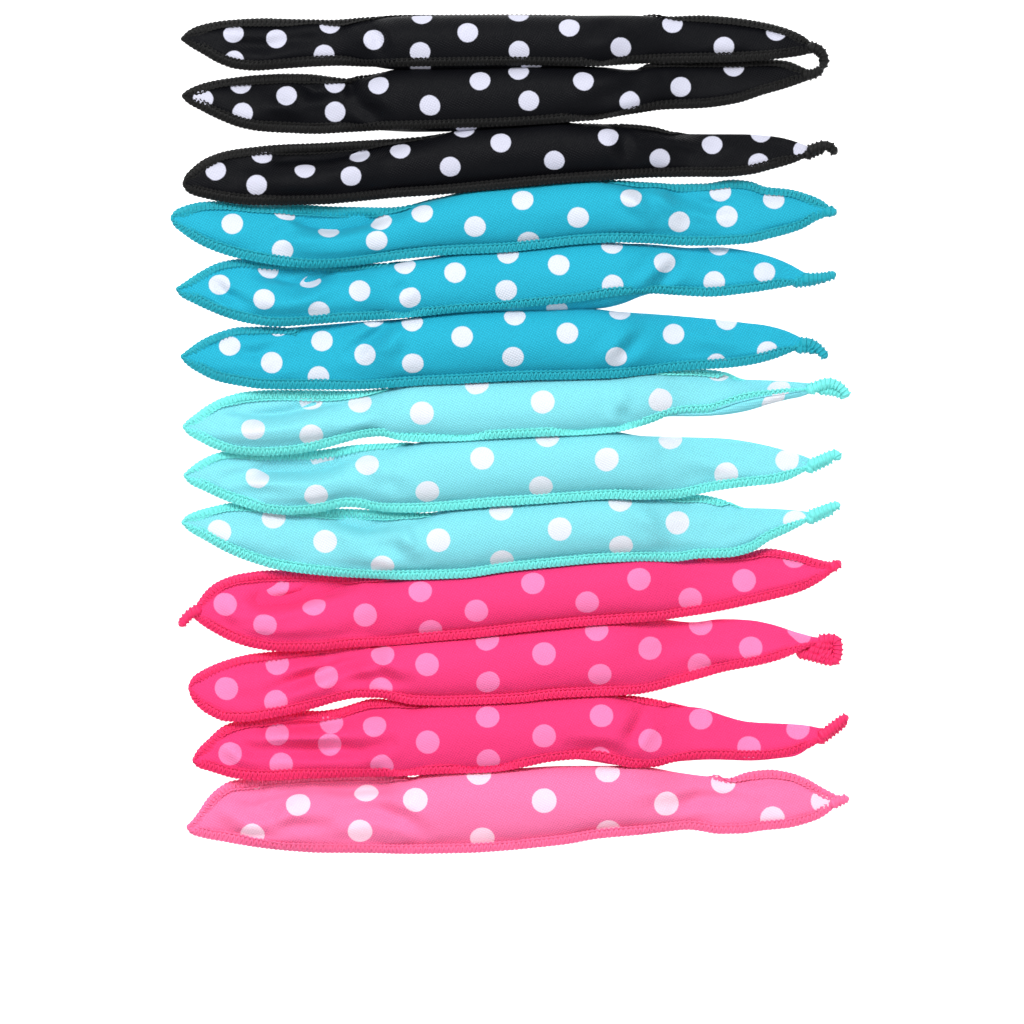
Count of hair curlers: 13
